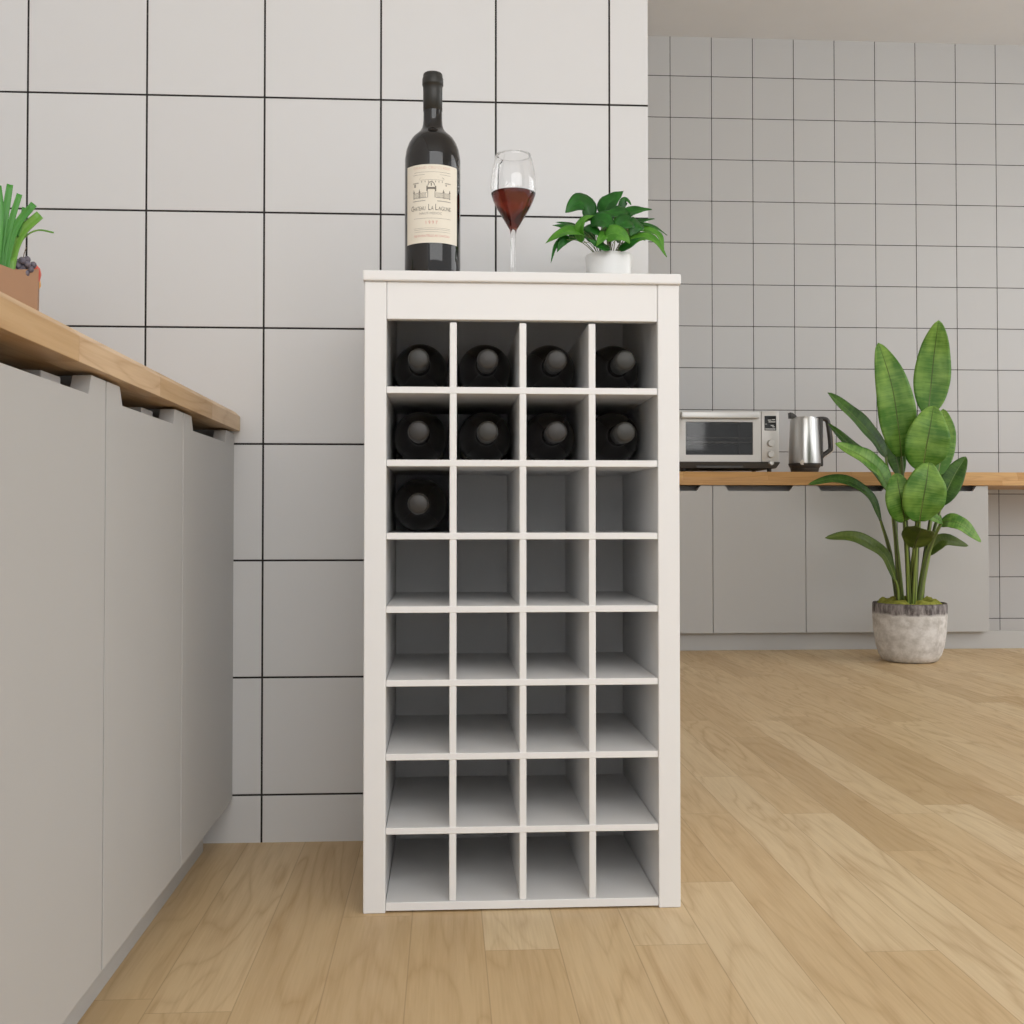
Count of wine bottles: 10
